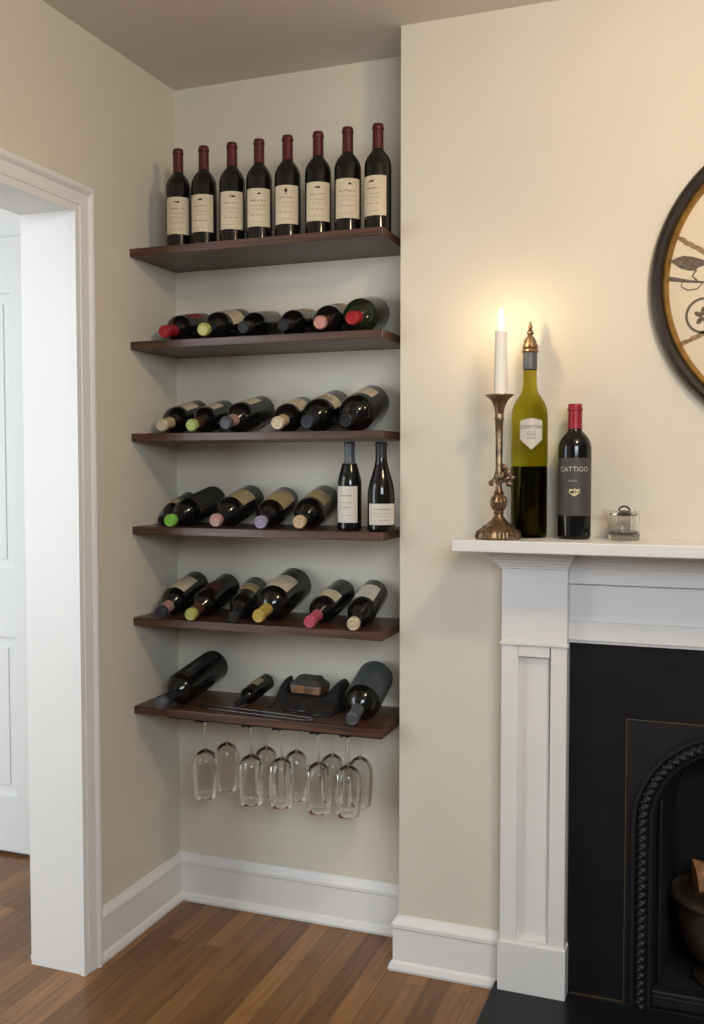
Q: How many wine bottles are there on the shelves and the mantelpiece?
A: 38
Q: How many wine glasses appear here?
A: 10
